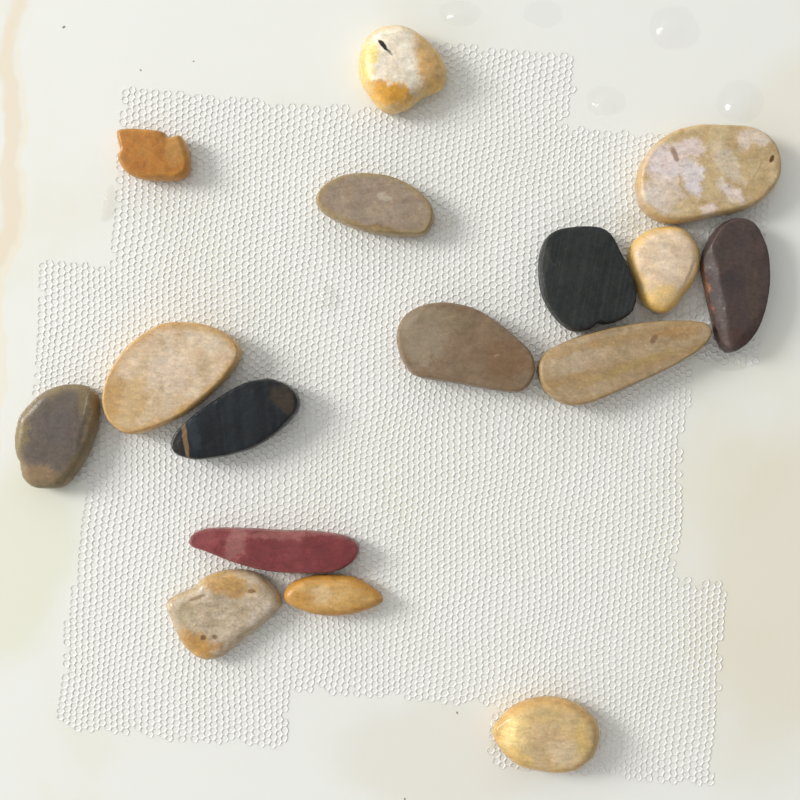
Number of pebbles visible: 16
